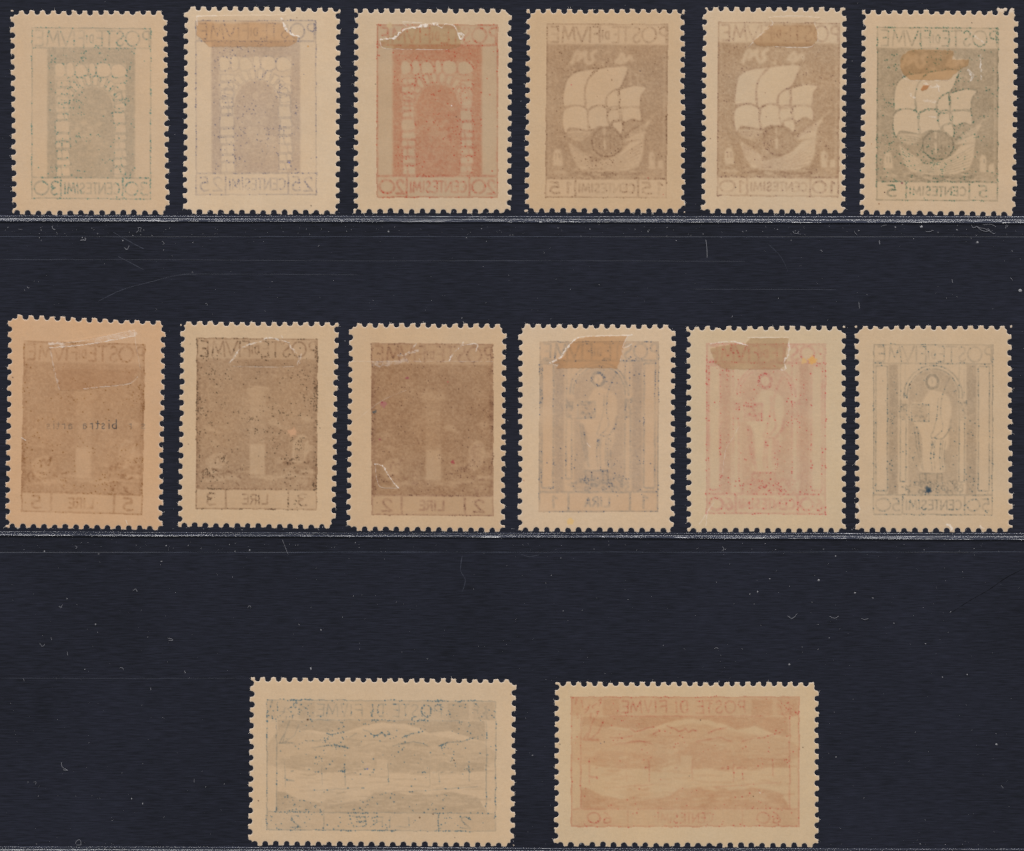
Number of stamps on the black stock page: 14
